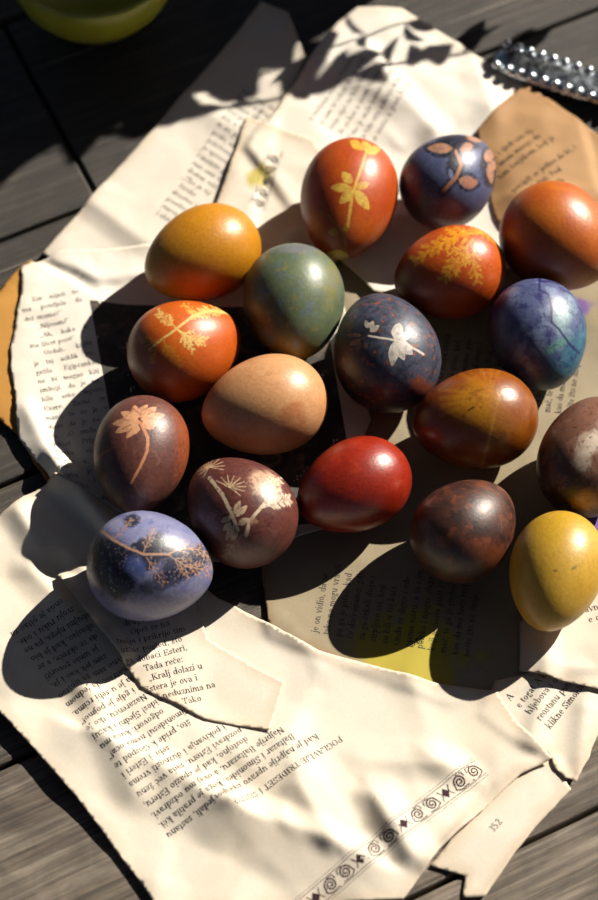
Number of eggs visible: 18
